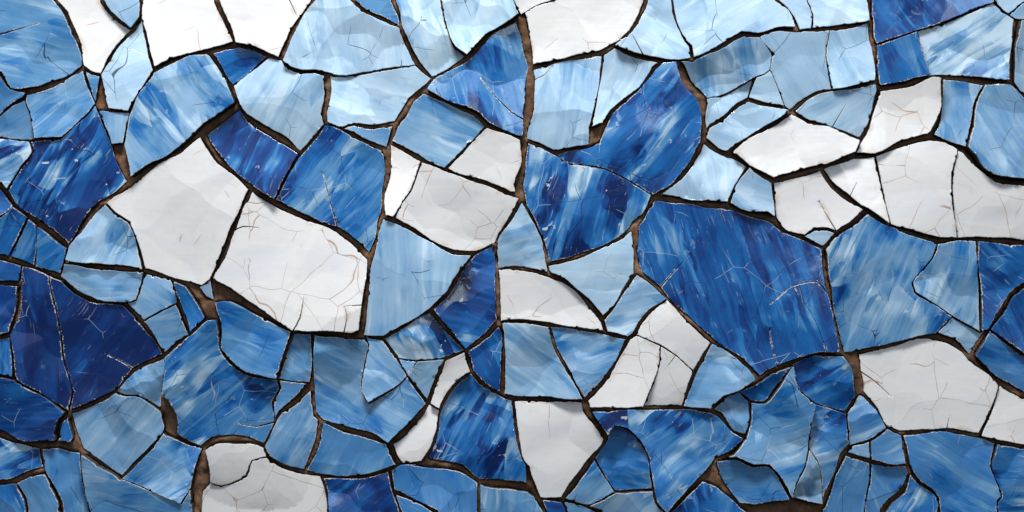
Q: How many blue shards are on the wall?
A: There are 128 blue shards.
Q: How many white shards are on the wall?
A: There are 27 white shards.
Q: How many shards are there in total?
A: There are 155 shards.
